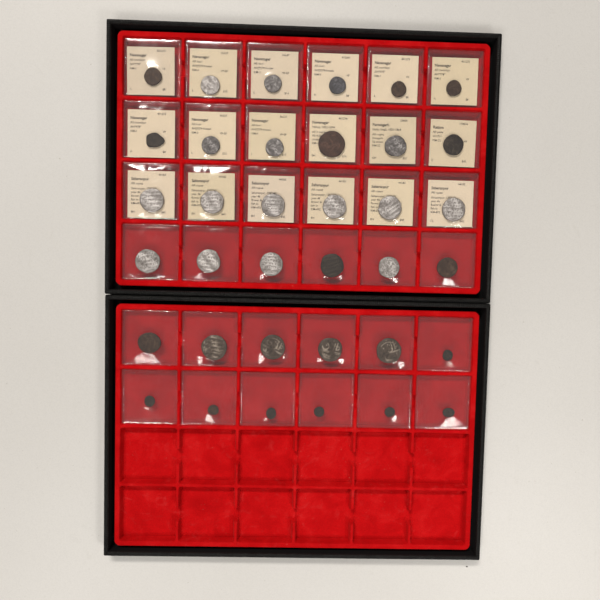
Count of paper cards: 18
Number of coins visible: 36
